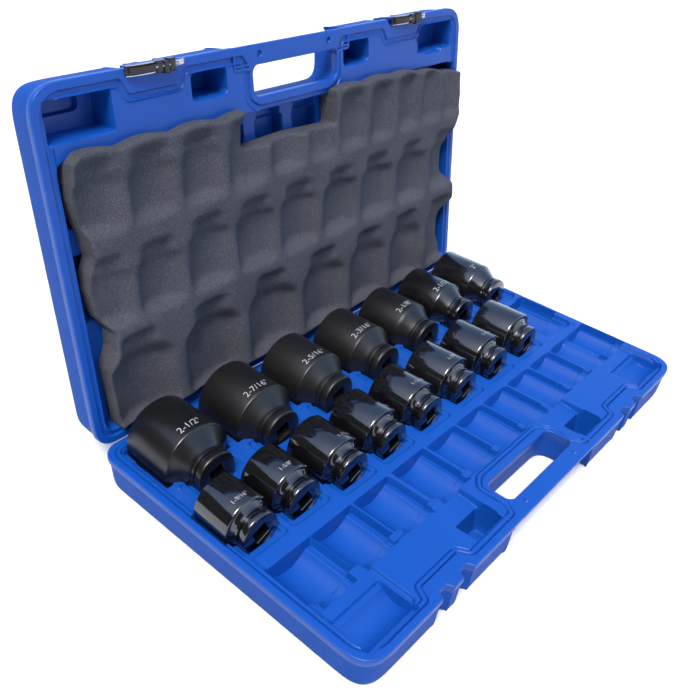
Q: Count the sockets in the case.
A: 15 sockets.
